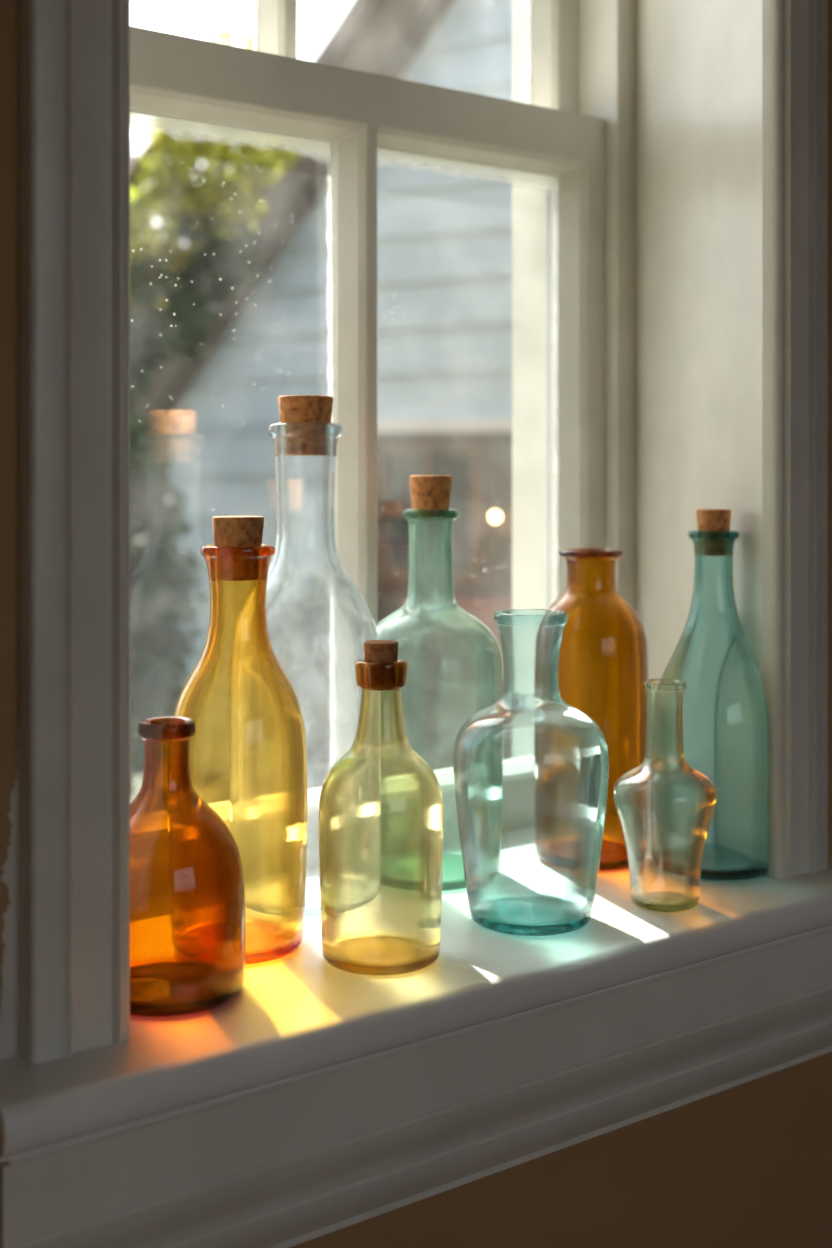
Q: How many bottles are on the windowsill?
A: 9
